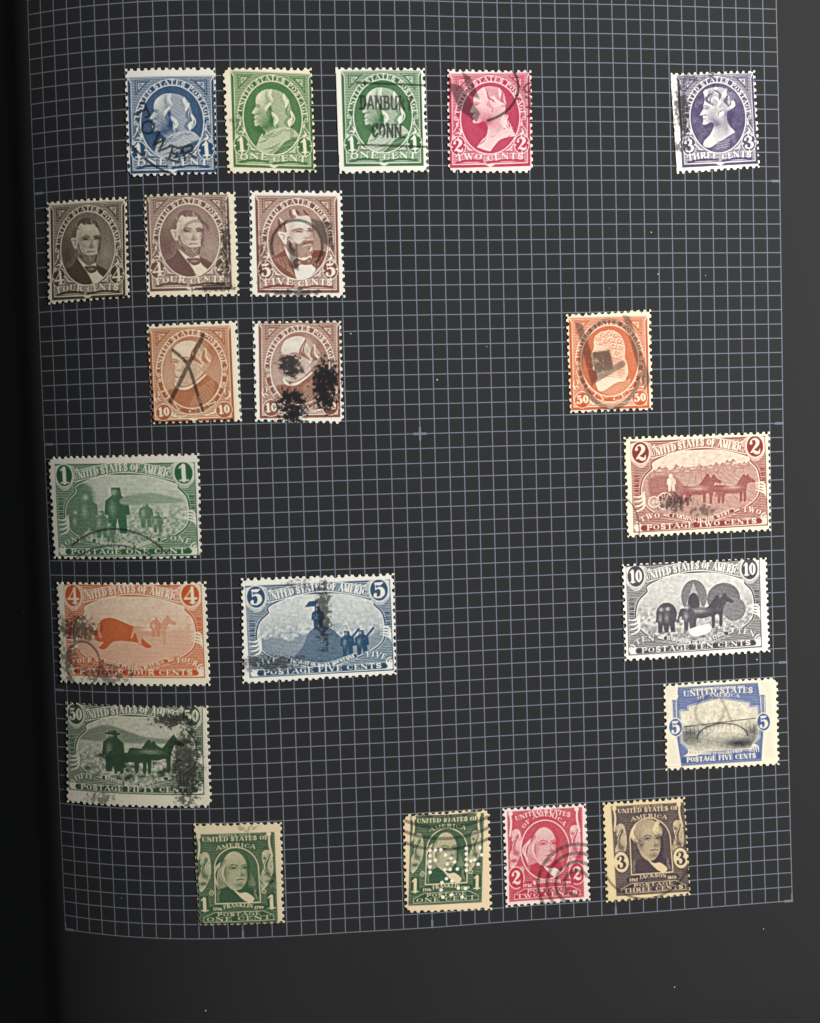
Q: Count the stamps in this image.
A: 22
